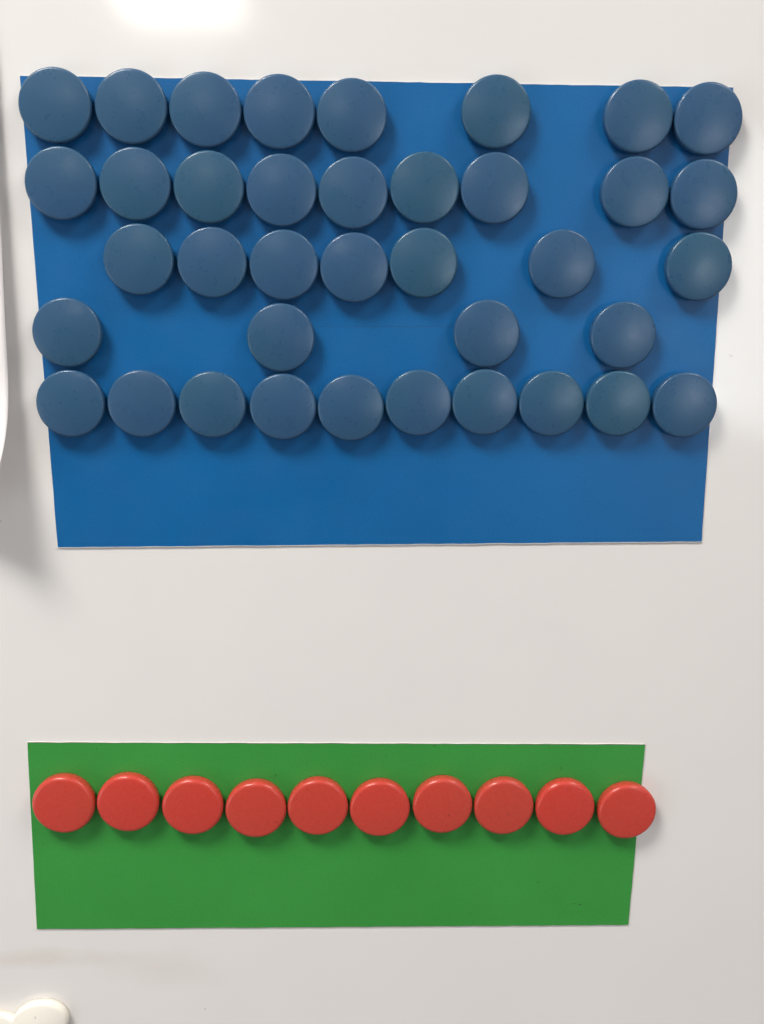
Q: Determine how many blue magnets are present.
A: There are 38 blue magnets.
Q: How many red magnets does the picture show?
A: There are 10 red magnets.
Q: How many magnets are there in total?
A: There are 48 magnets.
